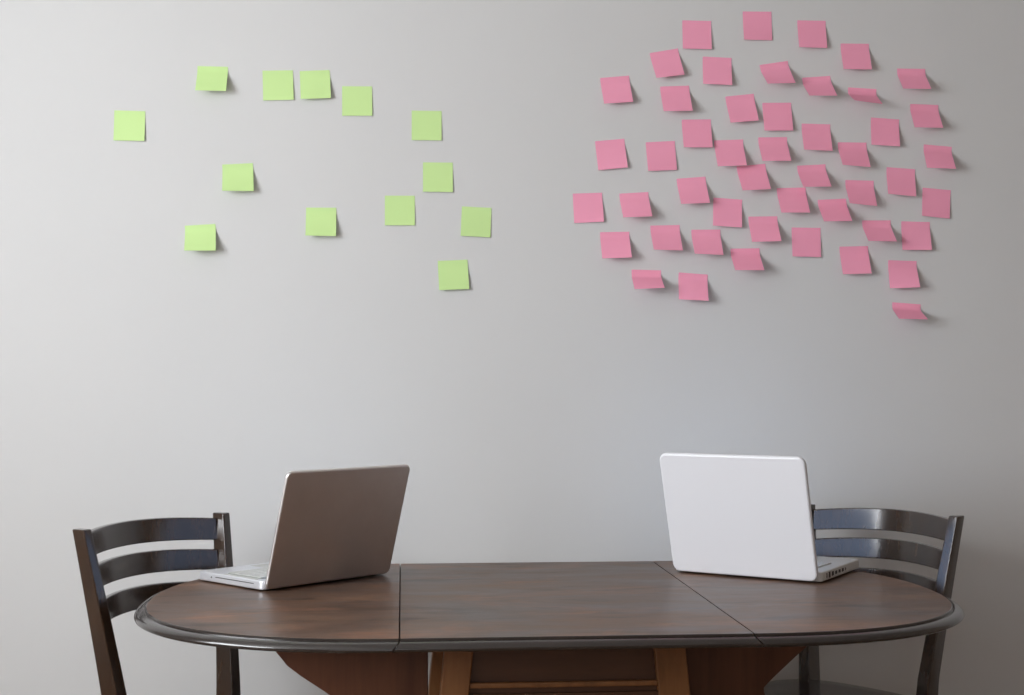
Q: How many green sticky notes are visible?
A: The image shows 13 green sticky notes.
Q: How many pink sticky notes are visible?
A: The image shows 48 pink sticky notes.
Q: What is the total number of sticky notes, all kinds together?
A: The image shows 61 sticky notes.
